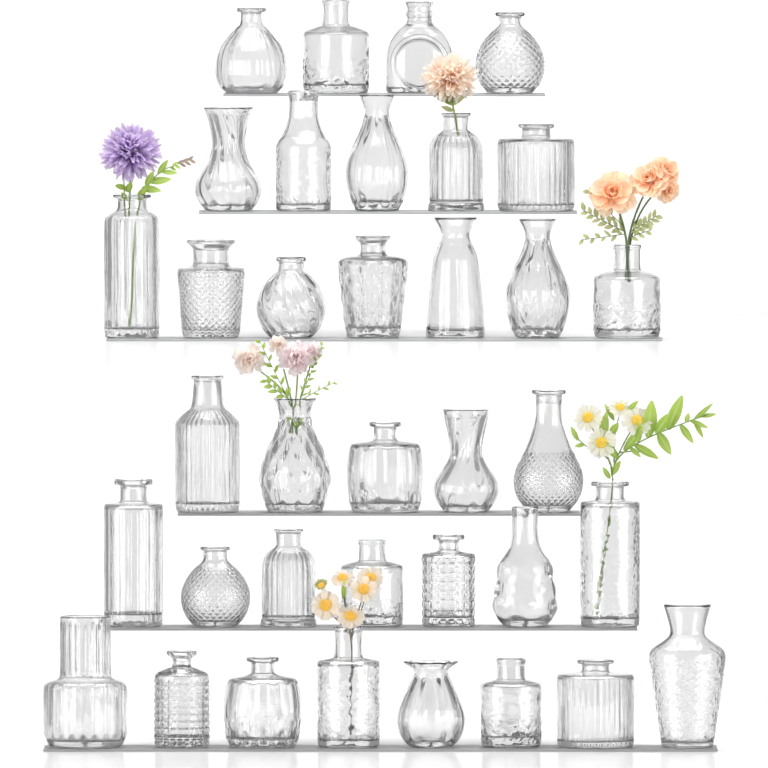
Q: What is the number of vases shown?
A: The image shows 36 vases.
